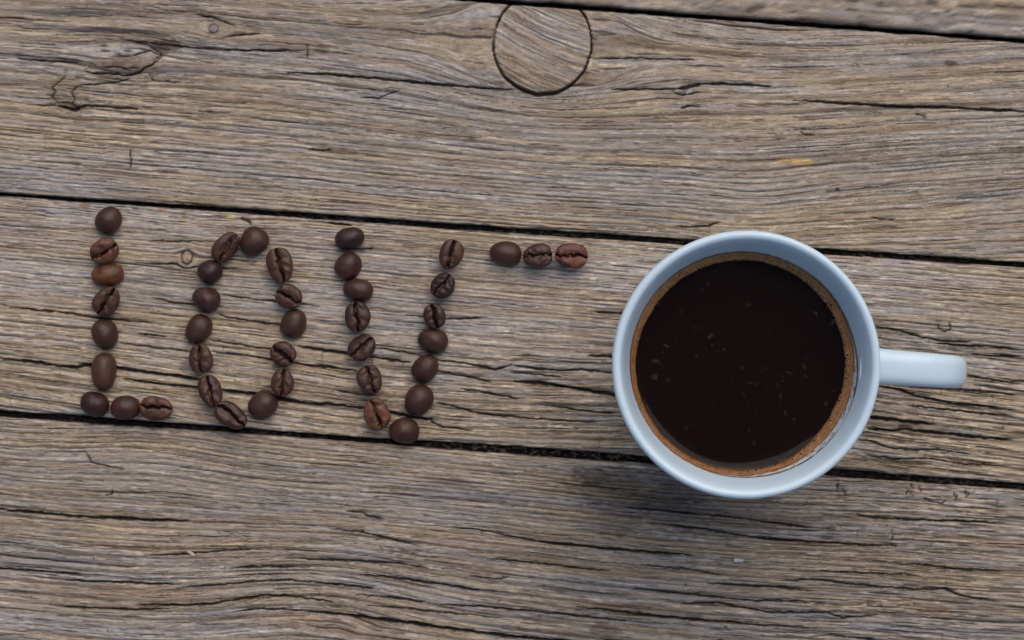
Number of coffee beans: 40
